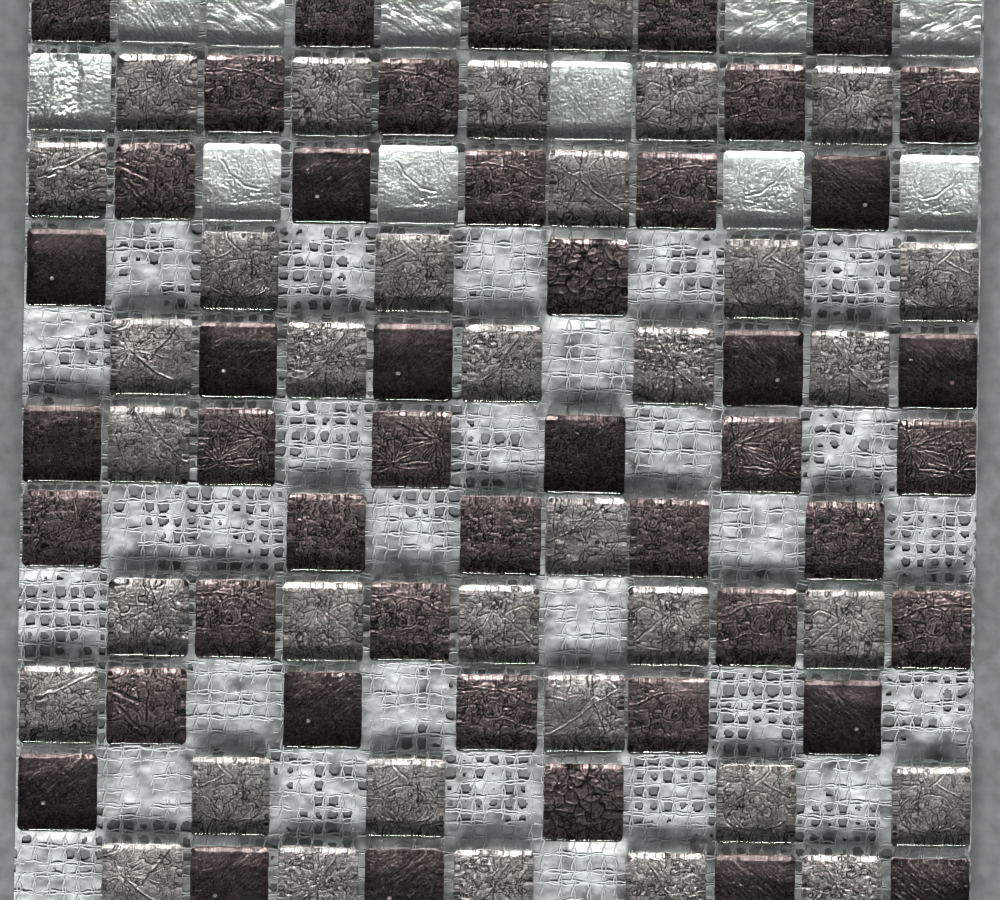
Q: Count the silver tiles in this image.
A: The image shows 11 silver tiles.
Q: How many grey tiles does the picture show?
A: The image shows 35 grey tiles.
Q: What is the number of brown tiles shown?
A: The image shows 30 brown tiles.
